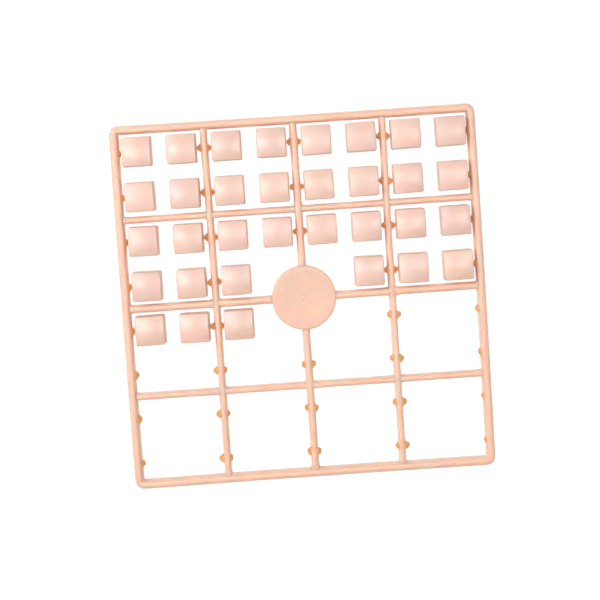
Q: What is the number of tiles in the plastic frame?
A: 33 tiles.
